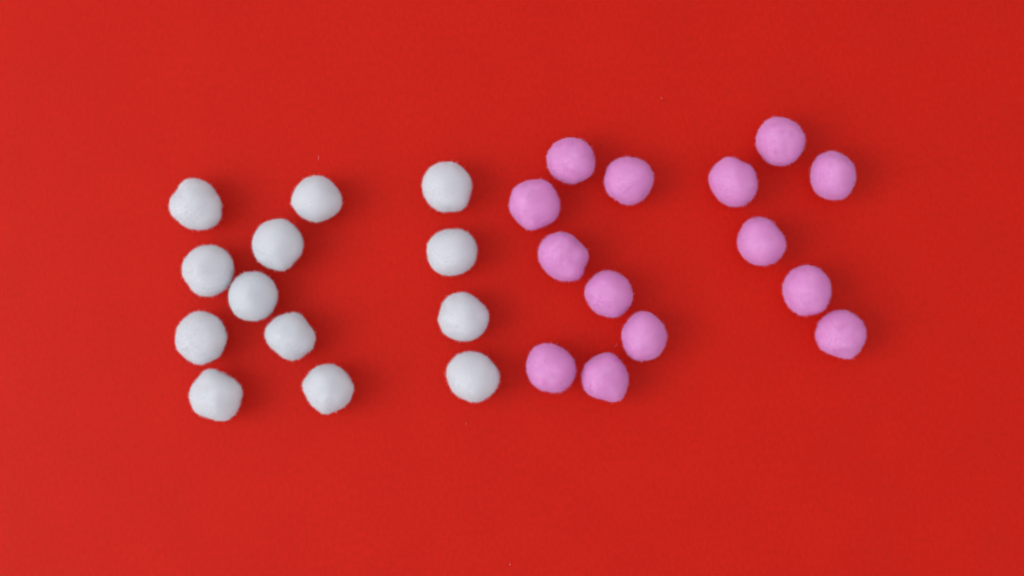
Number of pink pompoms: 14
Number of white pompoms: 13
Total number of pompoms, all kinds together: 27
